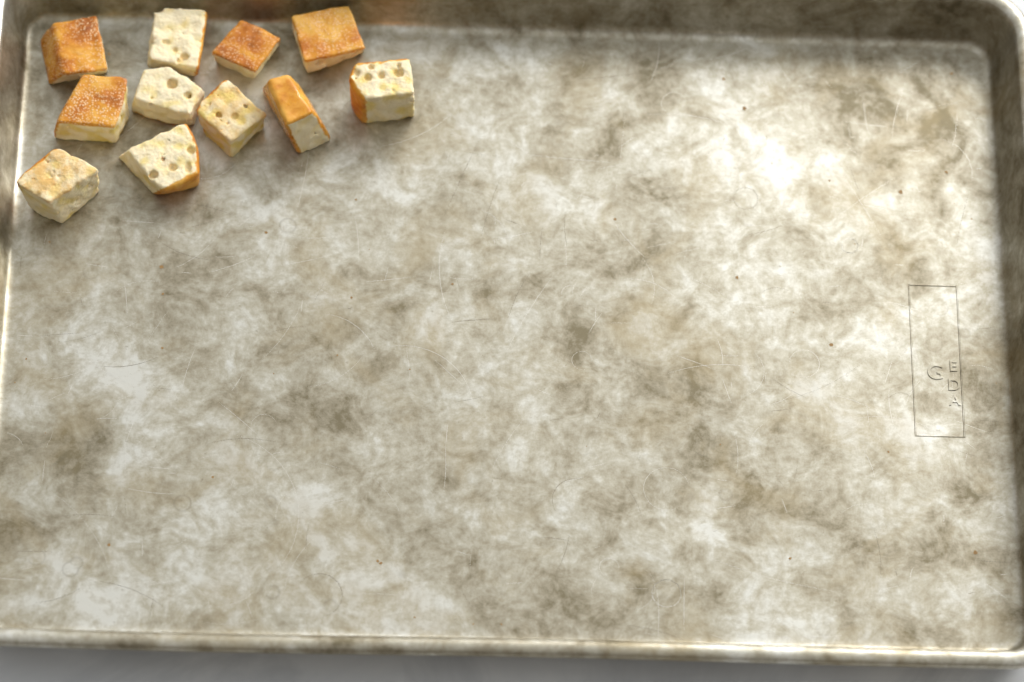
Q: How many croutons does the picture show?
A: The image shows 11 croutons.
